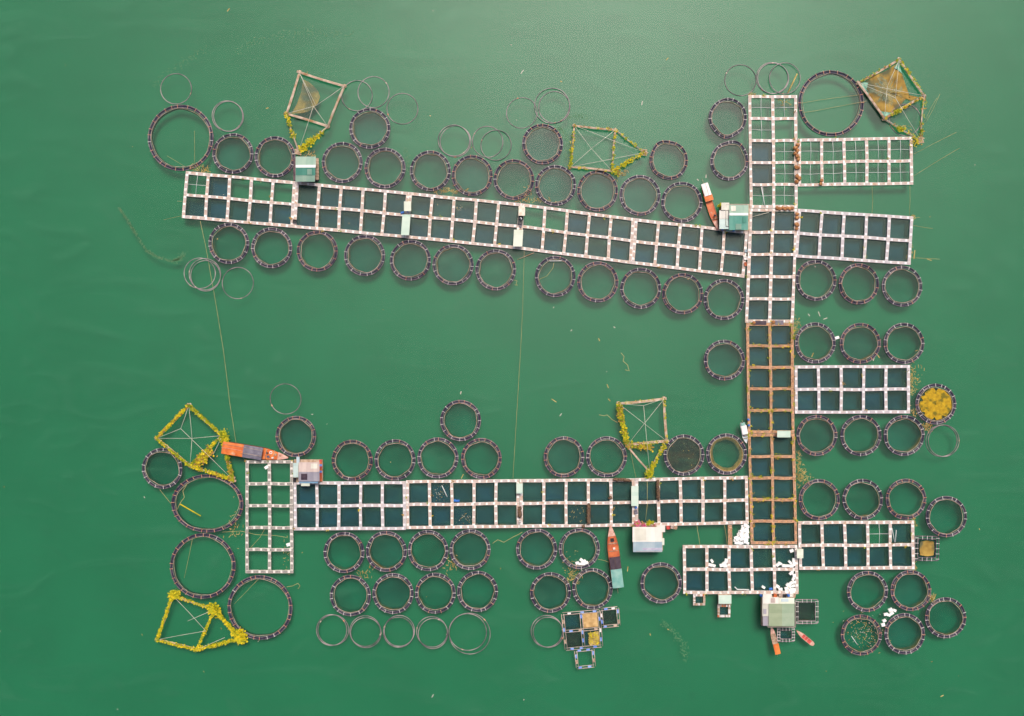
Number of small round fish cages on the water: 72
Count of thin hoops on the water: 37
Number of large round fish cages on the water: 5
